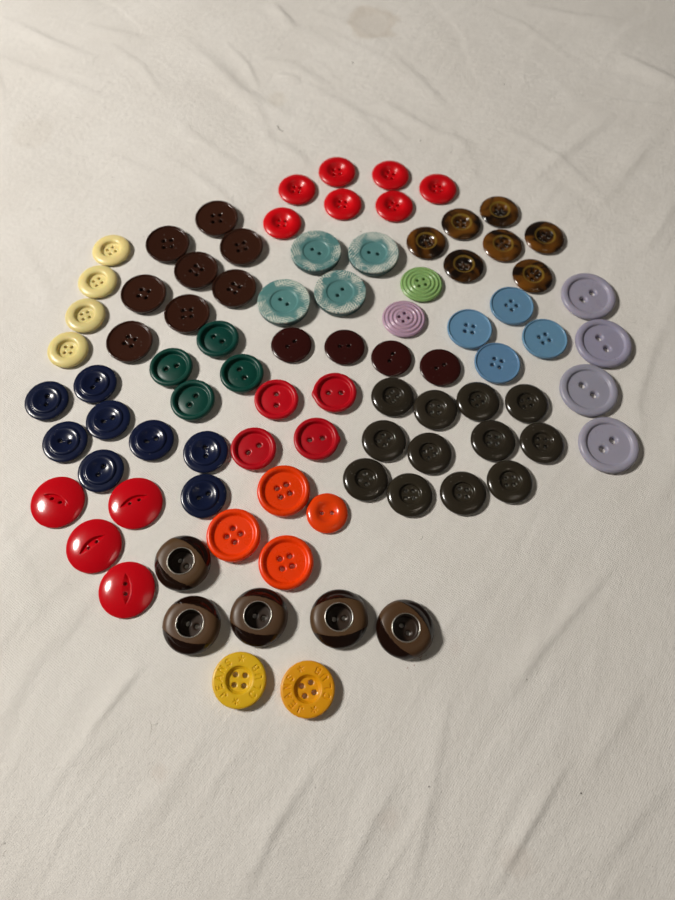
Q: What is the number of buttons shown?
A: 87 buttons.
